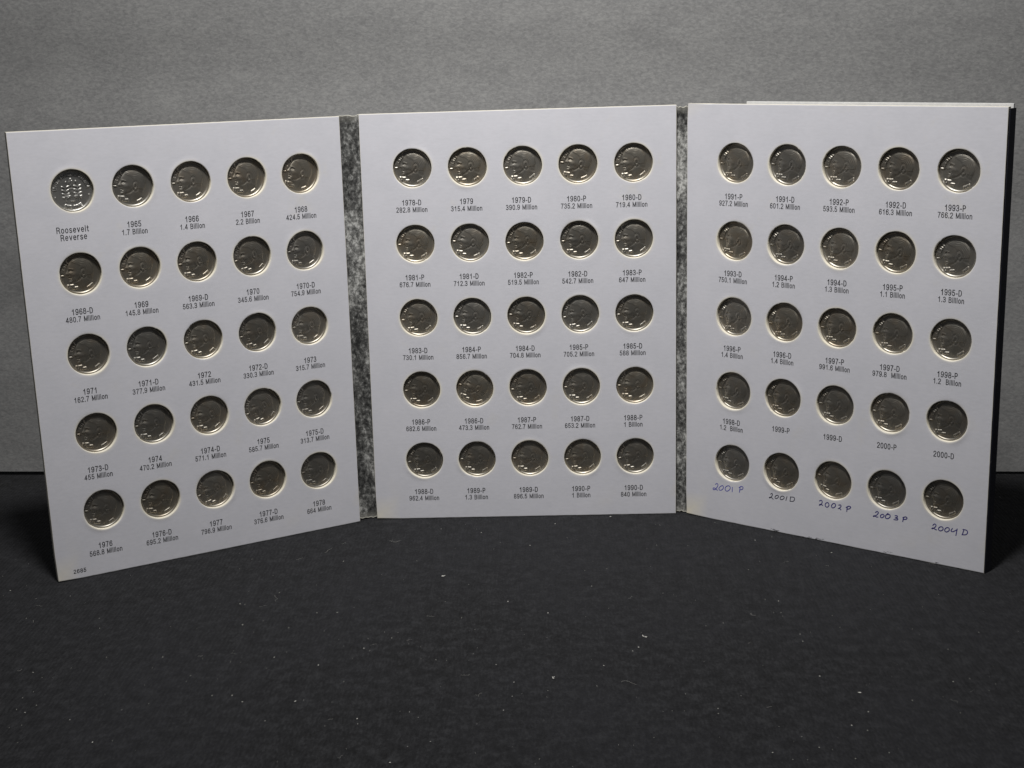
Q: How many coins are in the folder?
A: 75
